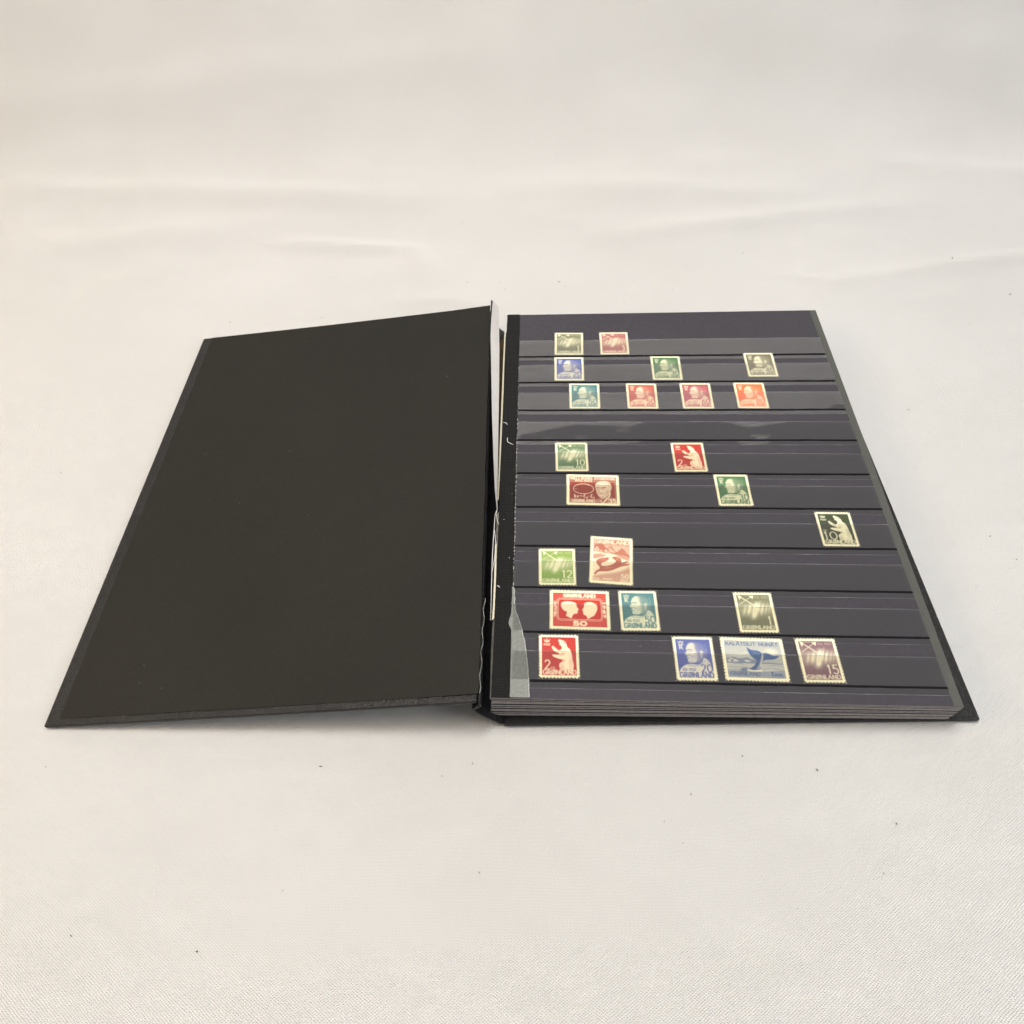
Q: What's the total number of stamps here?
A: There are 23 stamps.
